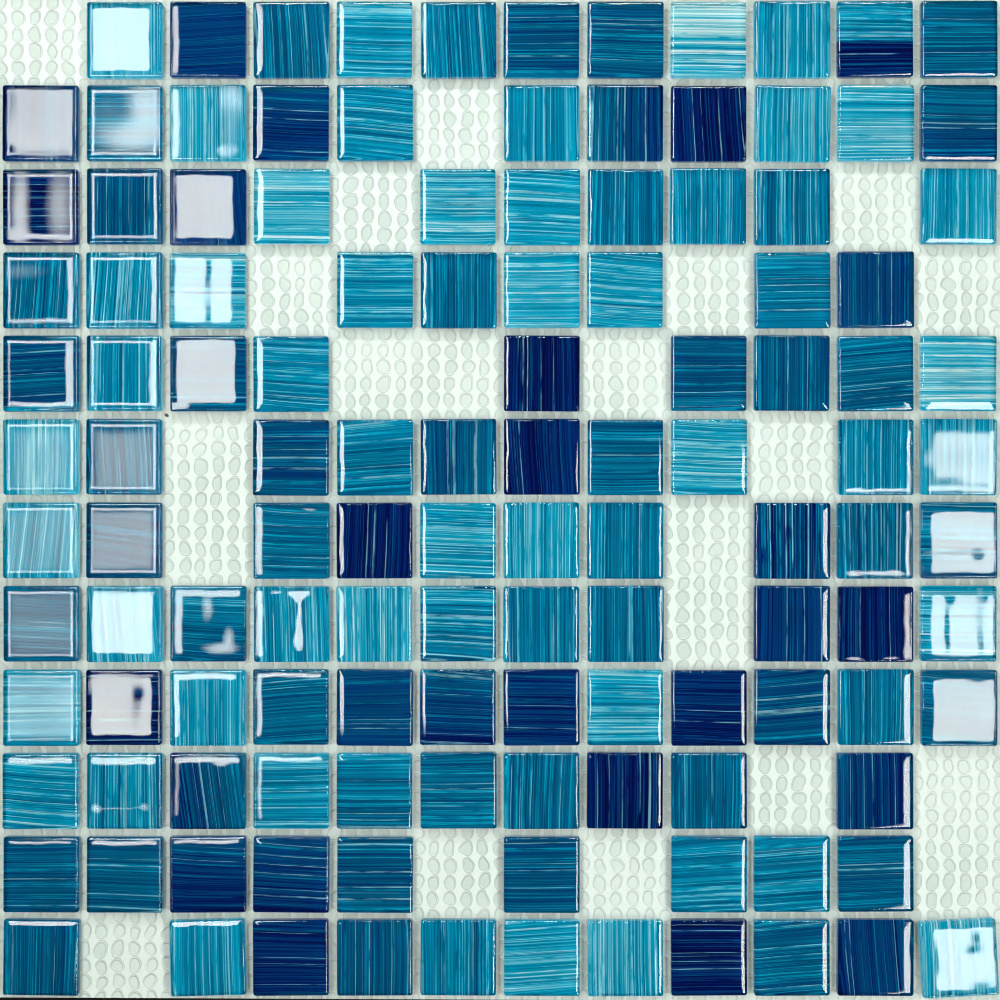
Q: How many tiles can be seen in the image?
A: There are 123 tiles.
